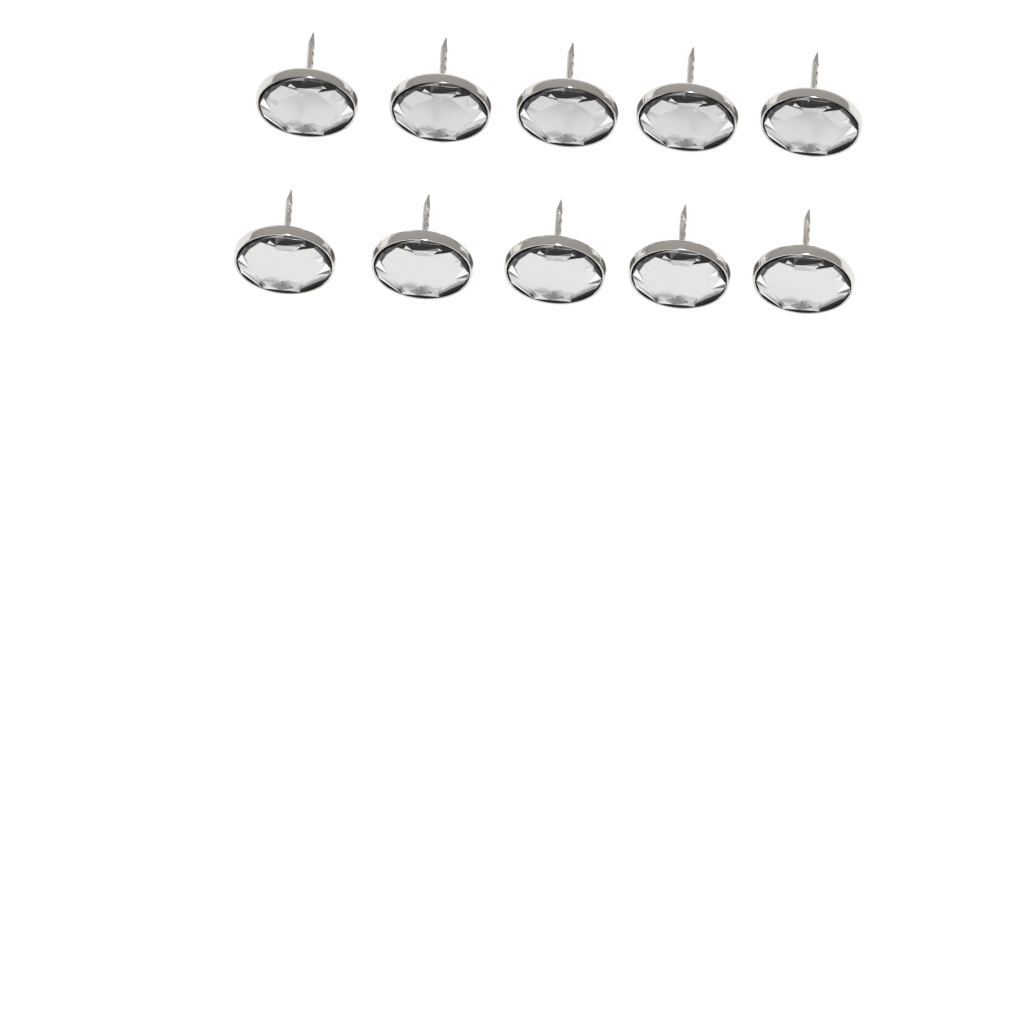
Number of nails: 10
